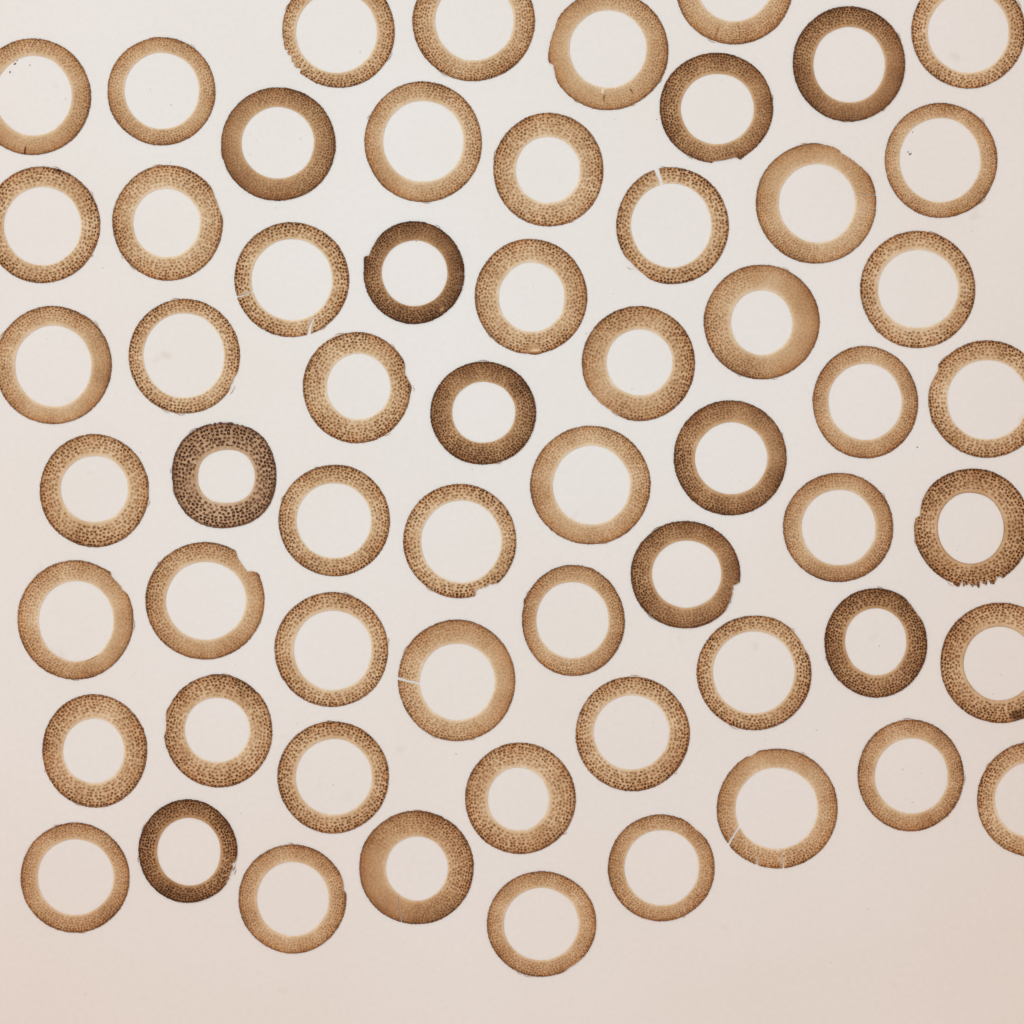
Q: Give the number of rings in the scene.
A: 60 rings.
